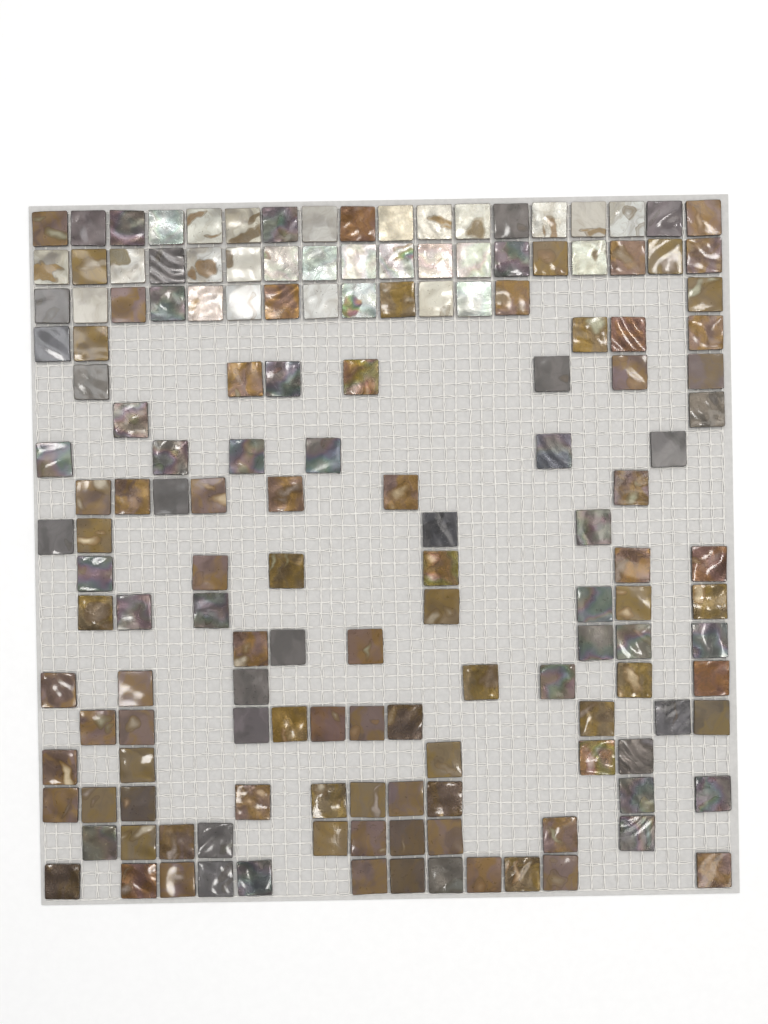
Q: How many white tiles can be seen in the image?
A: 28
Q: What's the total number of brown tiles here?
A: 80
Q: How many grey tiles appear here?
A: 46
